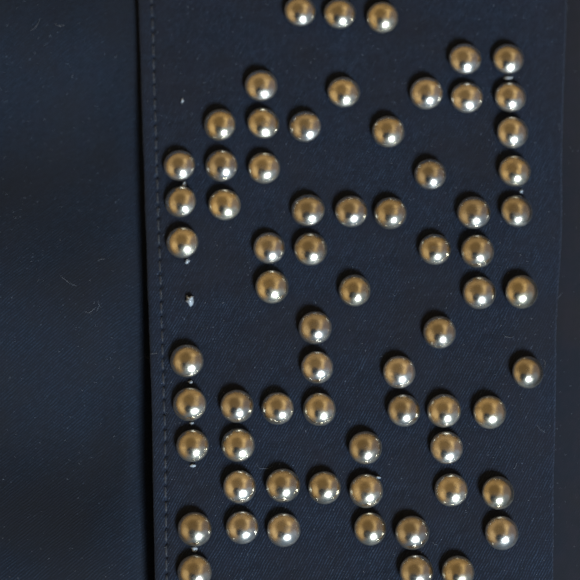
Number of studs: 68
